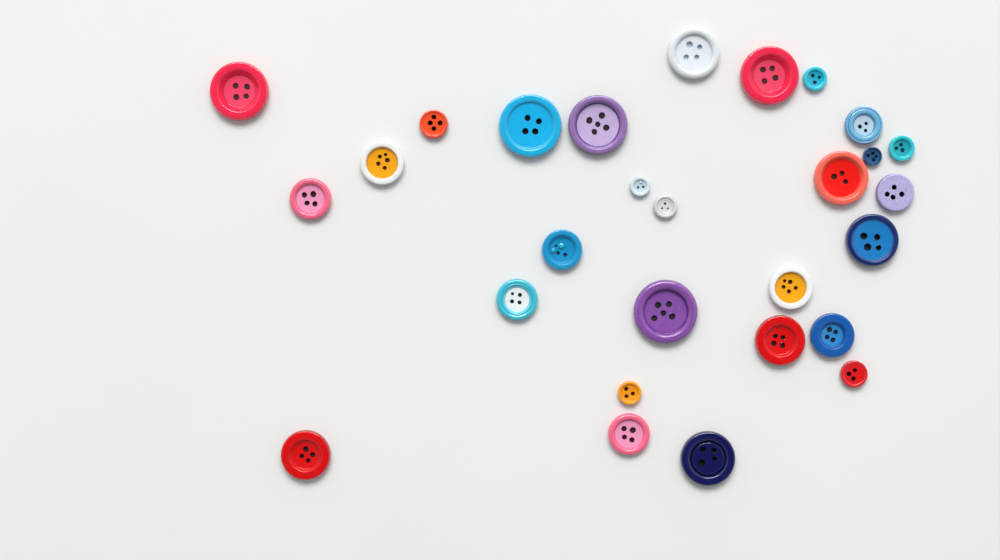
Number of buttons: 28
